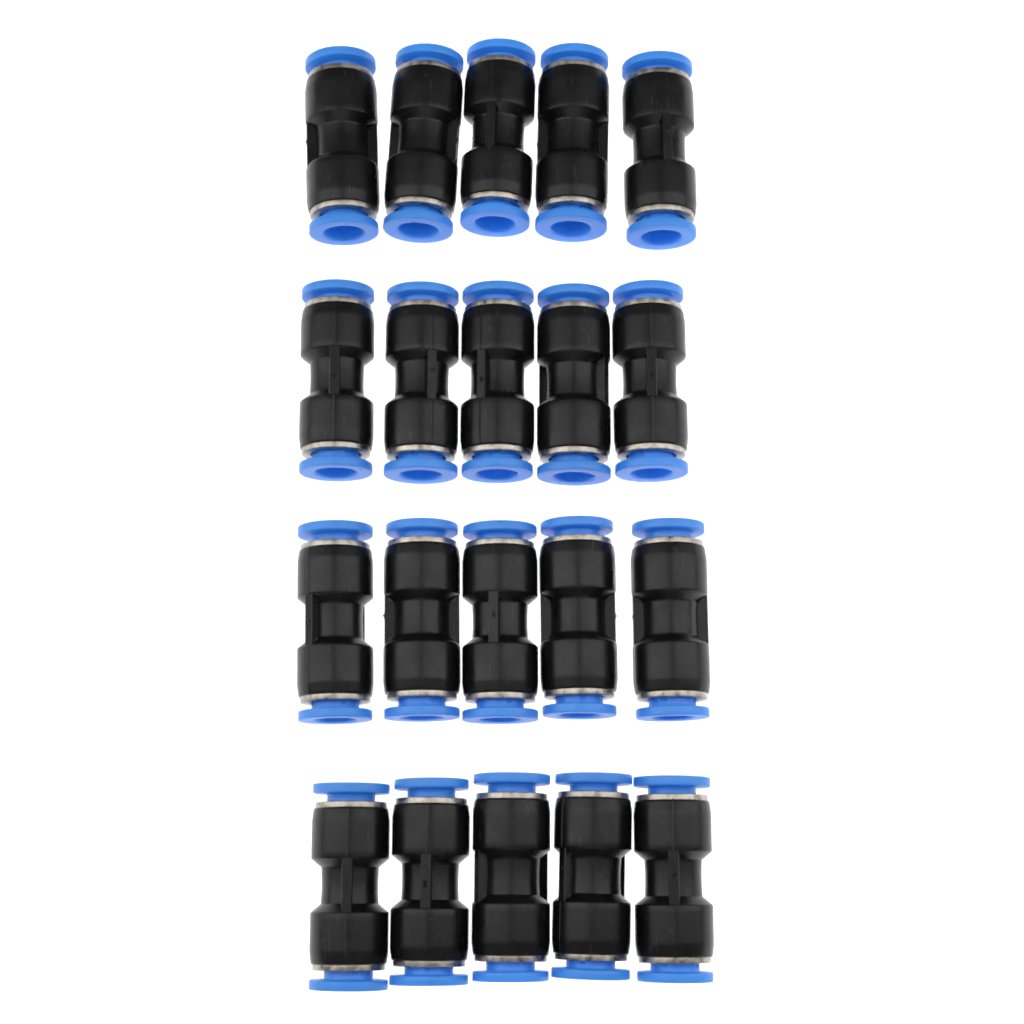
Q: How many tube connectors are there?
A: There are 20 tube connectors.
